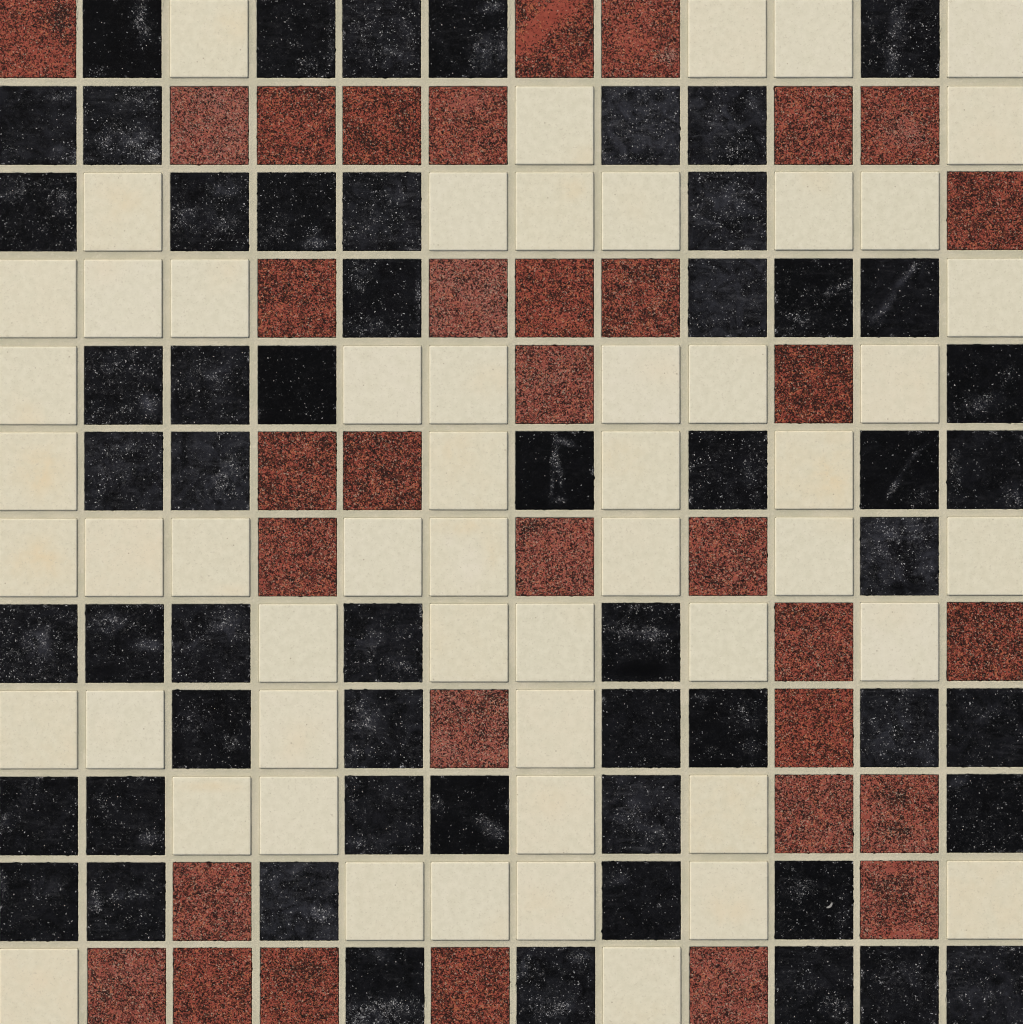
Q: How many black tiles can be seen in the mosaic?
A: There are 56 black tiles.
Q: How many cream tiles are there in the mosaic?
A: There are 54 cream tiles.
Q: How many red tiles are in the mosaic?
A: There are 34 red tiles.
